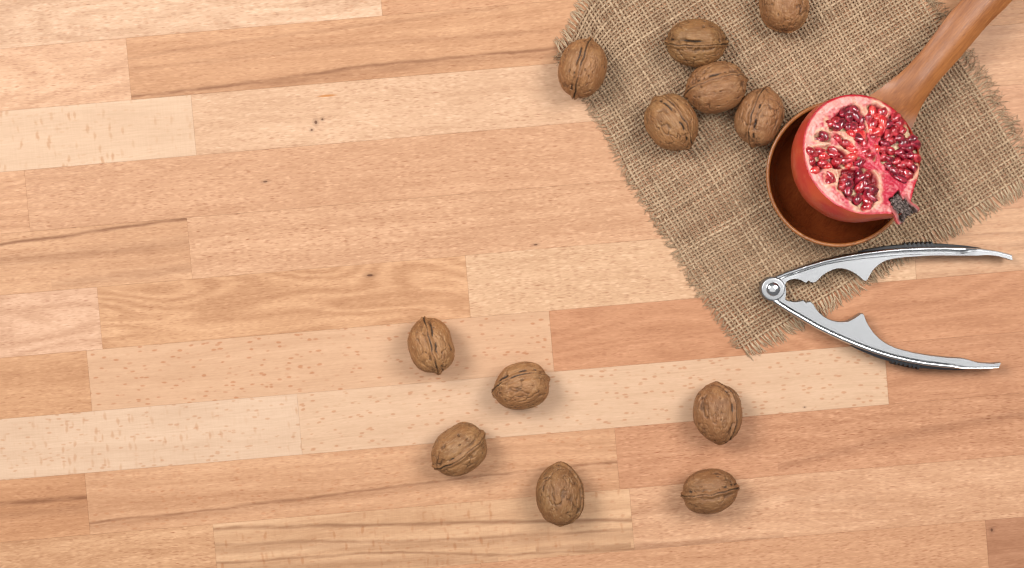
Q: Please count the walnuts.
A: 12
